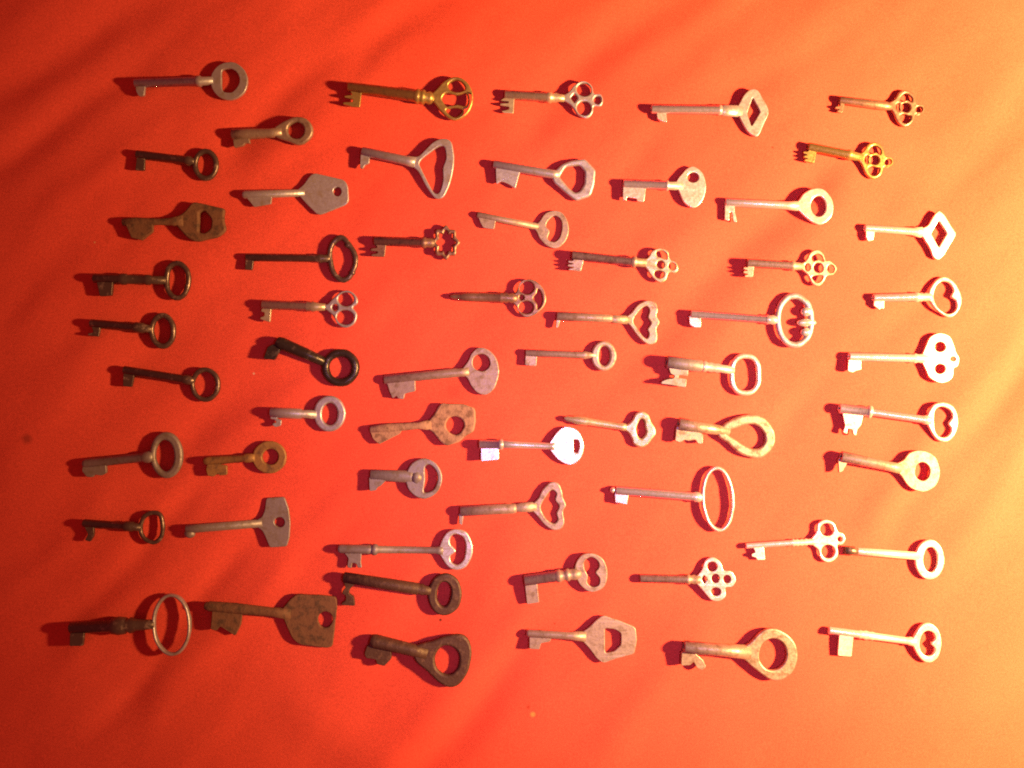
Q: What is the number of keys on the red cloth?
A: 59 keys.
